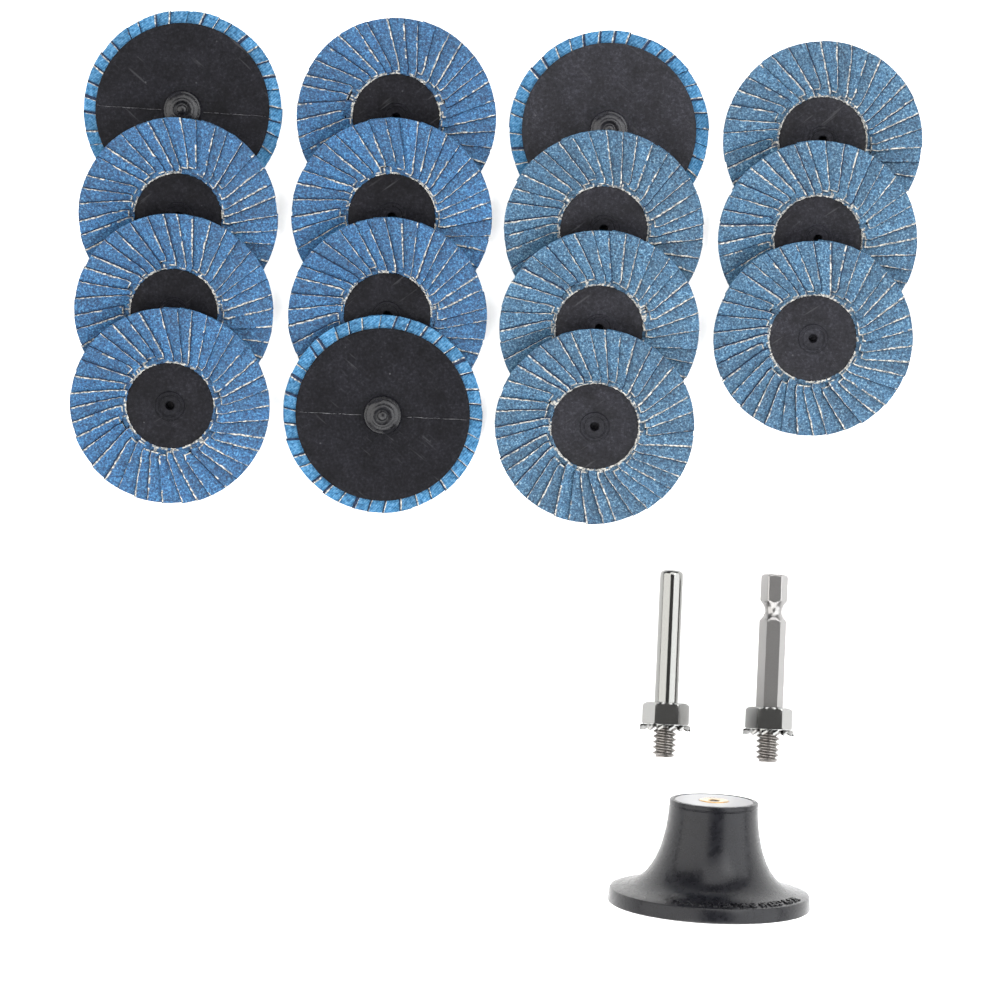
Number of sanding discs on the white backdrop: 15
